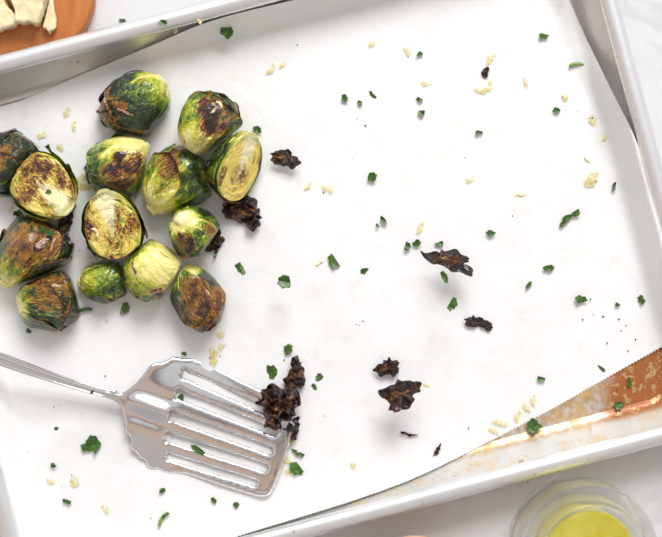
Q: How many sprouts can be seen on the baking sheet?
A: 14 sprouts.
